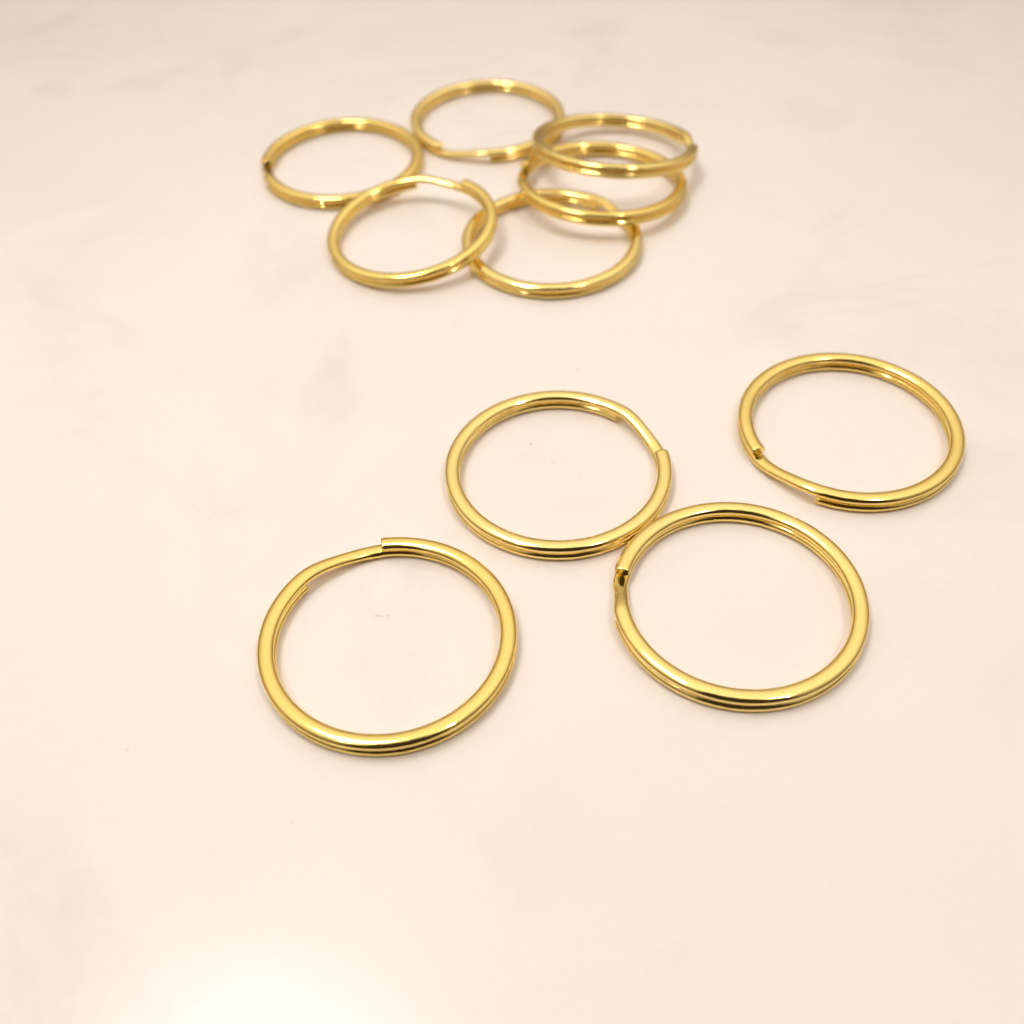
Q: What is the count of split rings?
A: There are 10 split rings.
